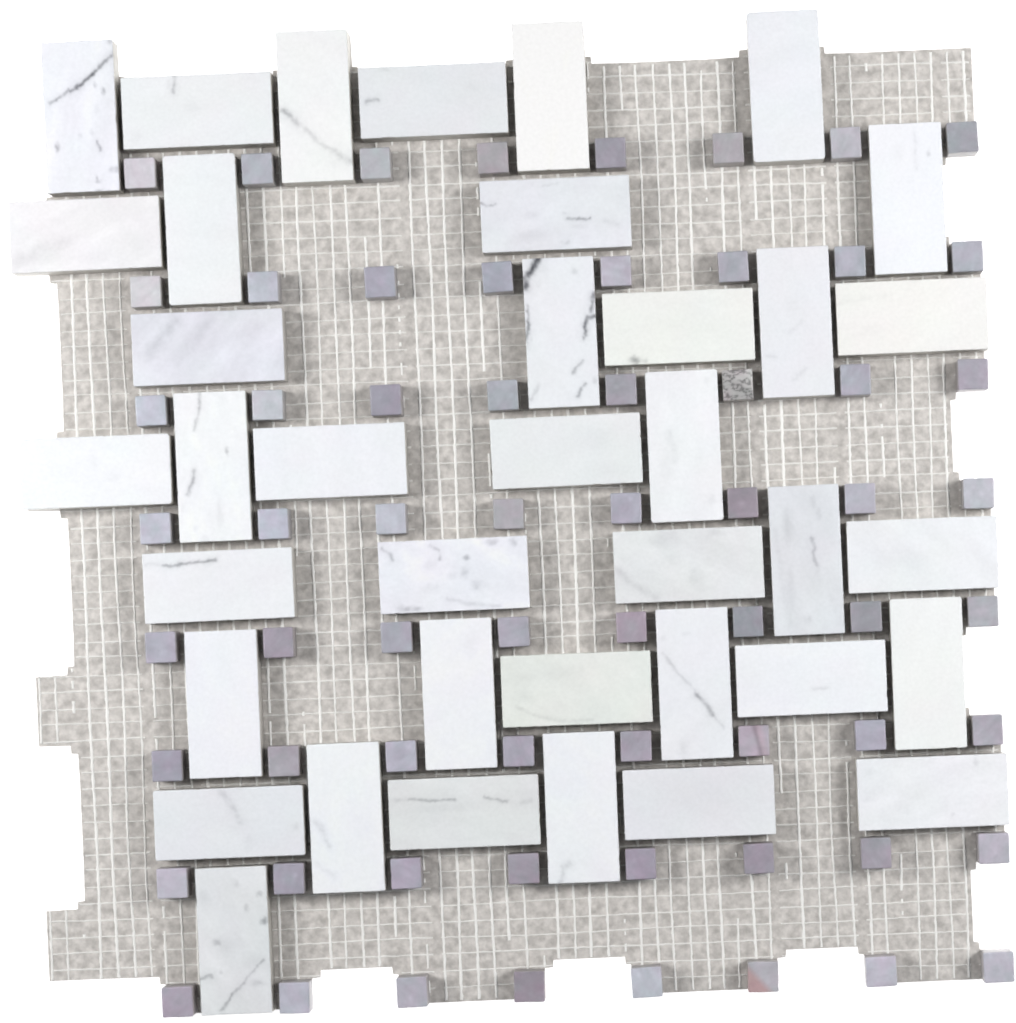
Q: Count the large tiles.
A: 38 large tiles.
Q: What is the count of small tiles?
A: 64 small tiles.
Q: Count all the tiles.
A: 102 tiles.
